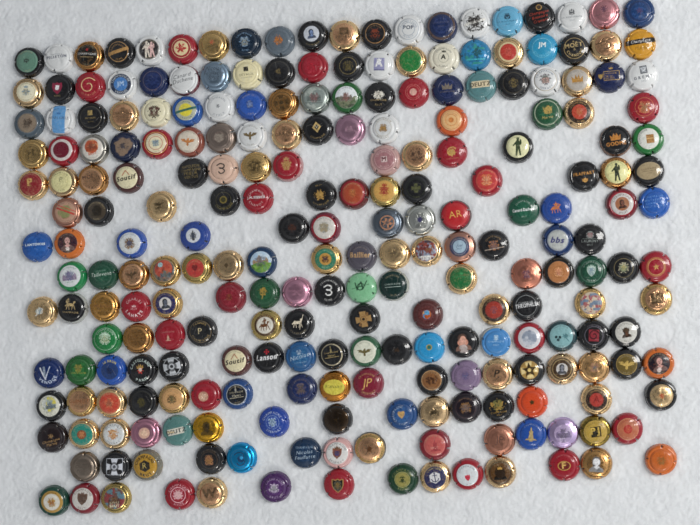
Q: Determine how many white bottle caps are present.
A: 17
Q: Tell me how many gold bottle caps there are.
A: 56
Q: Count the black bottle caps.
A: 53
